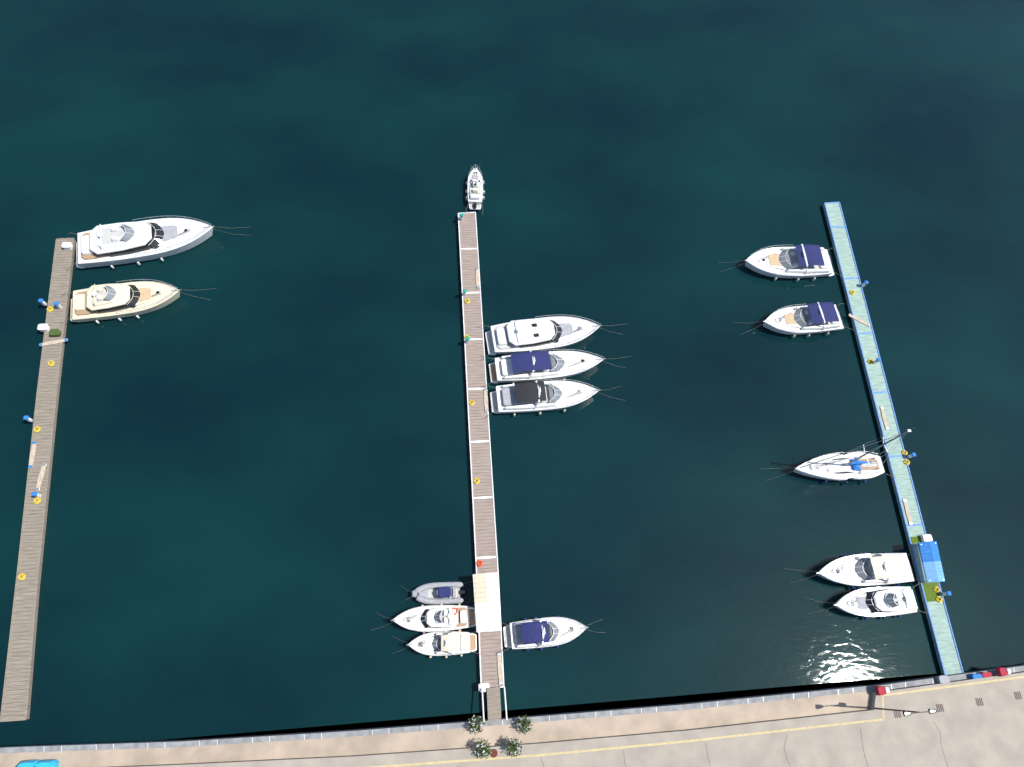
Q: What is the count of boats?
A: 15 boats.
